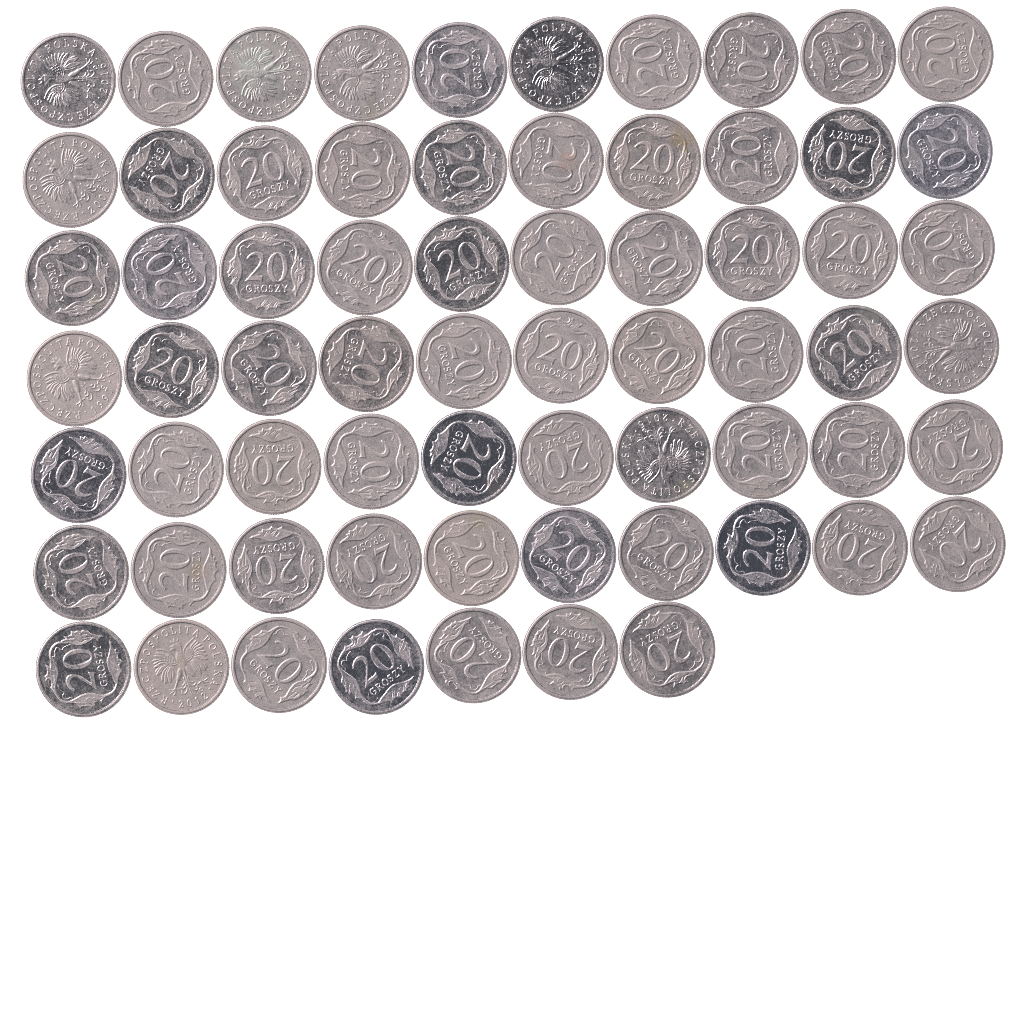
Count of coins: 67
